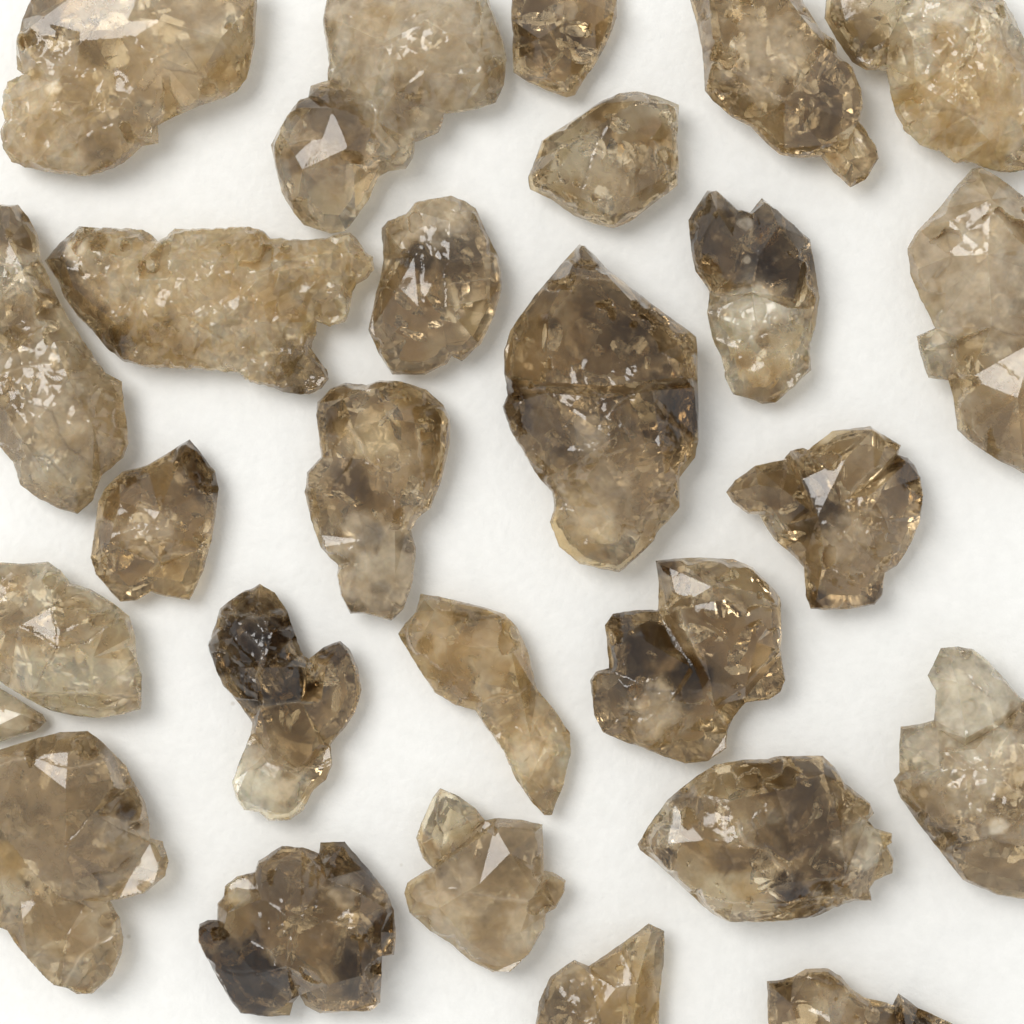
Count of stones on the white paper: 27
